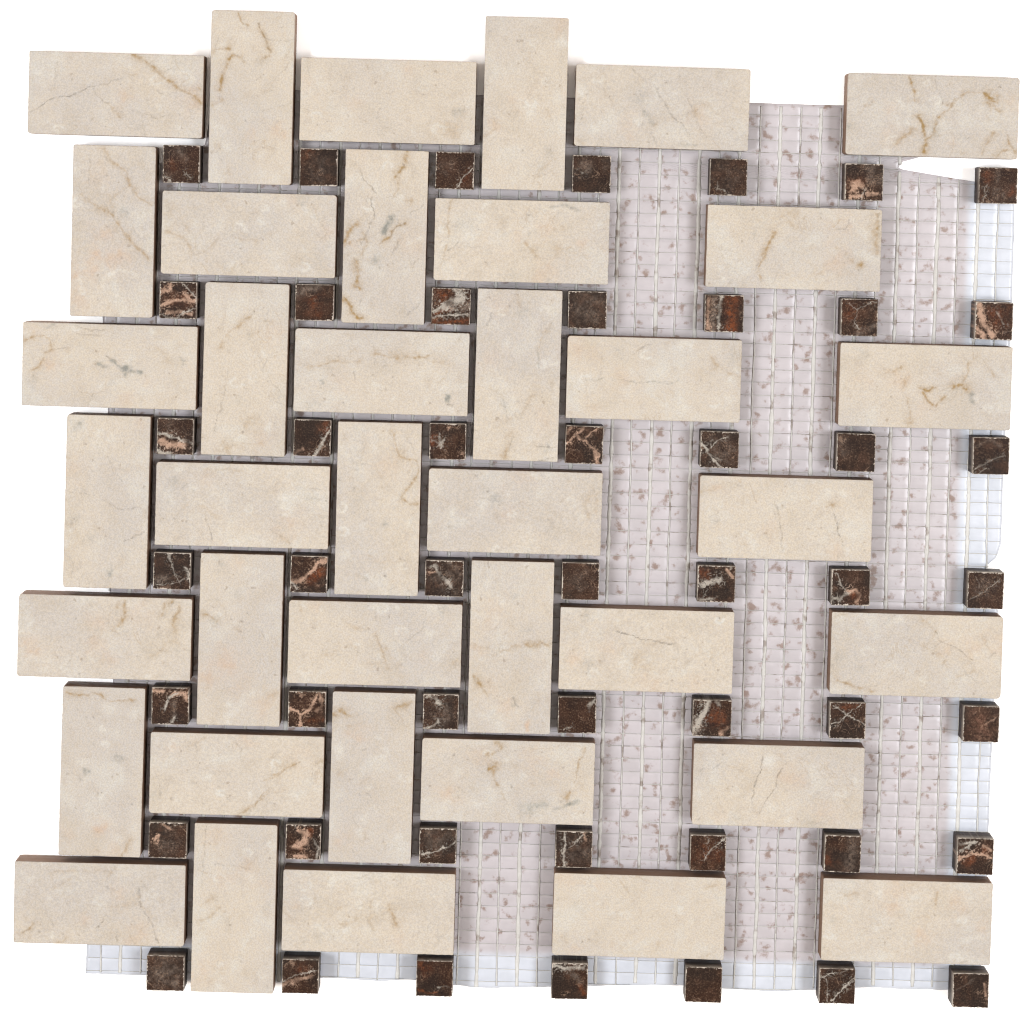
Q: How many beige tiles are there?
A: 38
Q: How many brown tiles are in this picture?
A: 49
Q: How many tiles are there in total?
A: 87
